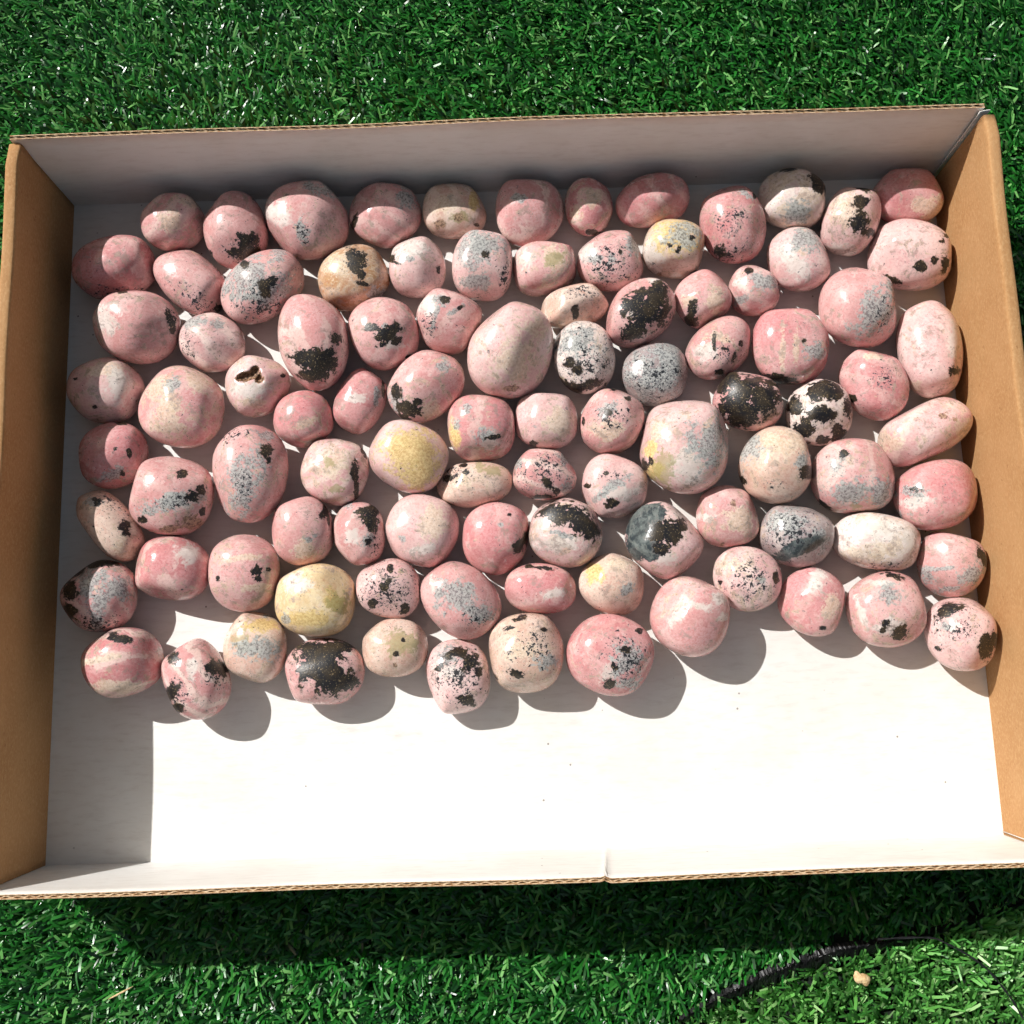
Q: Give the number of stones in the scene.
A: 96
